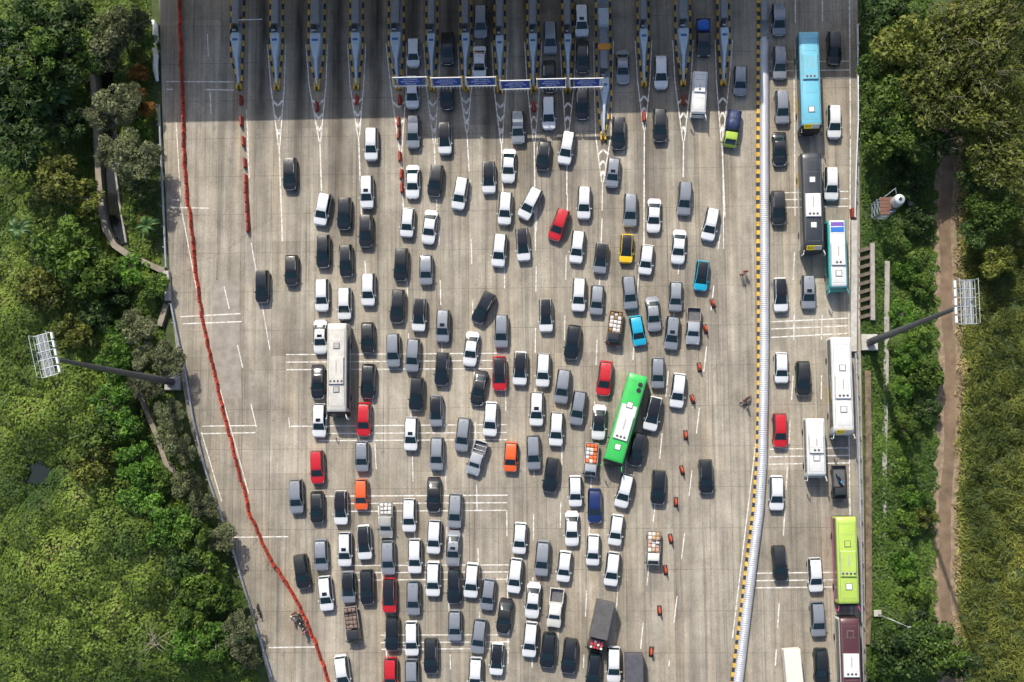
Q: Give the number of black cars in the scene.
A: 47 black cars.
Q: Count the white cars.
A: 76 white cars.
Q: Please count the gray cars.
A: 45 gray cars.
